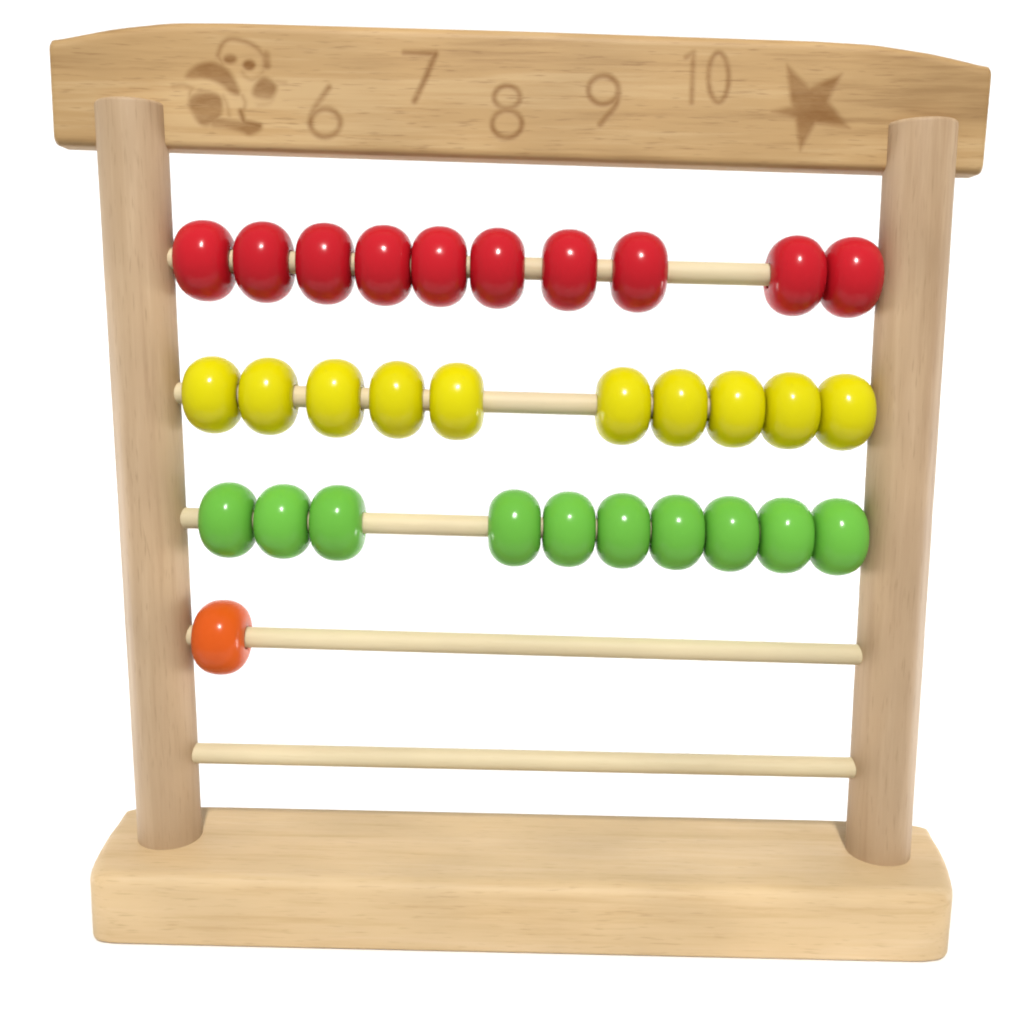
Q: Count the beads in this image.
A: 31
